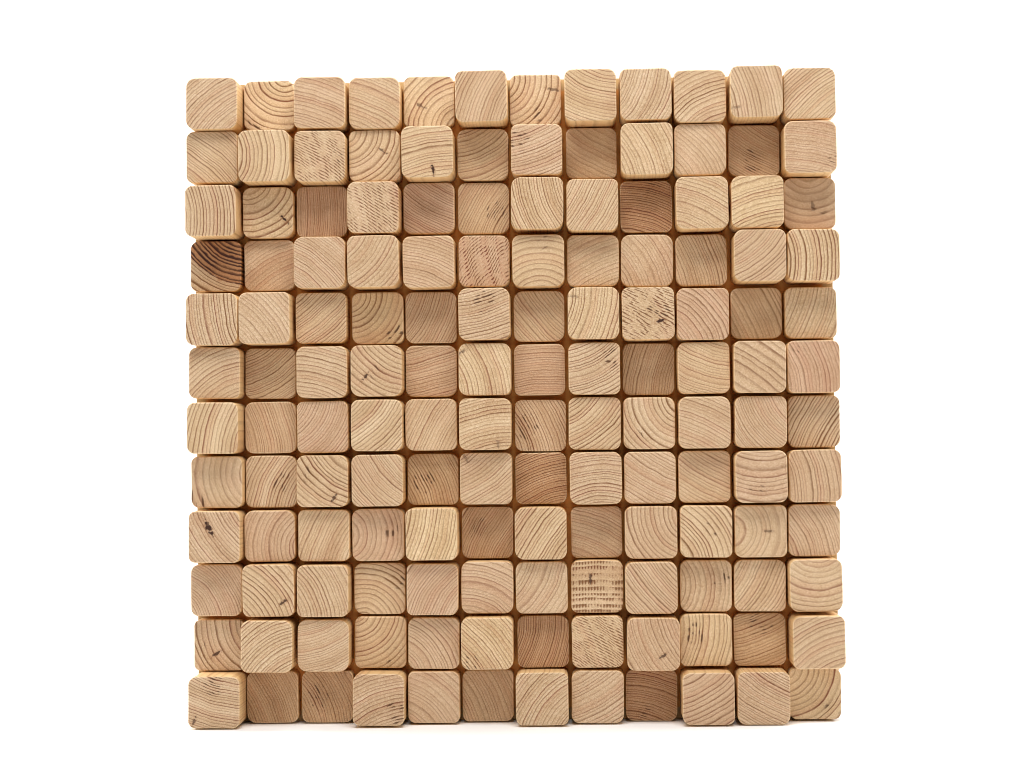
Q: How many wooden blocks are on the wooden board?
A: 144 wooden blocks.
